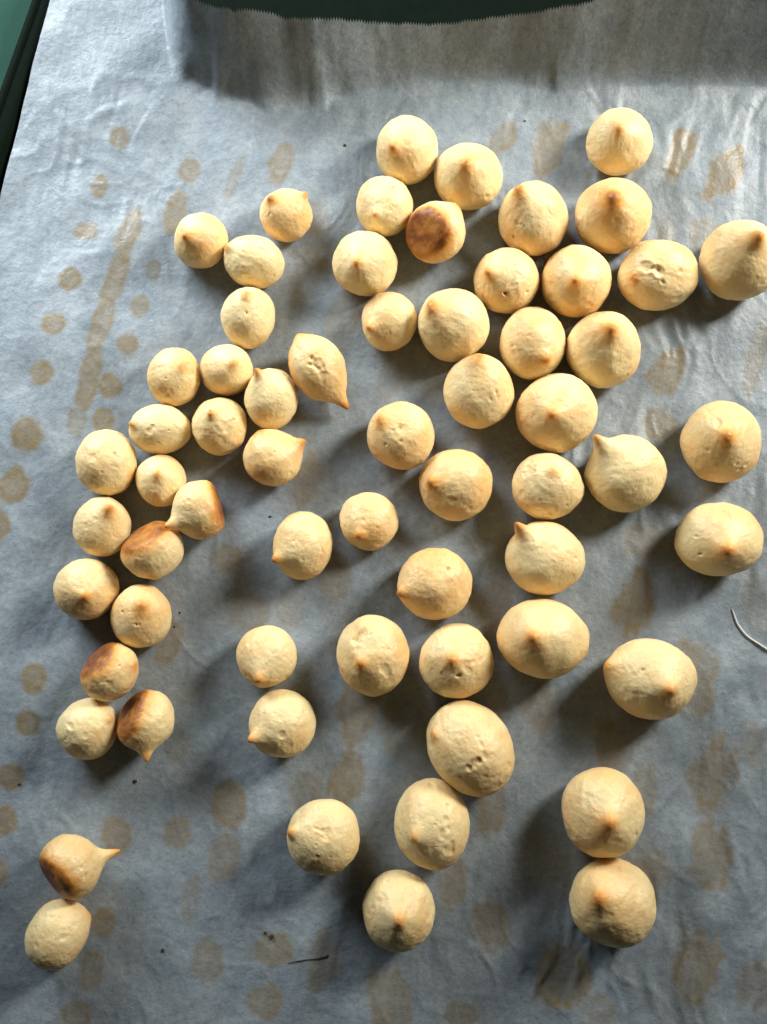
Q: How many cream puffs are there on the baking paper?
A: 63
